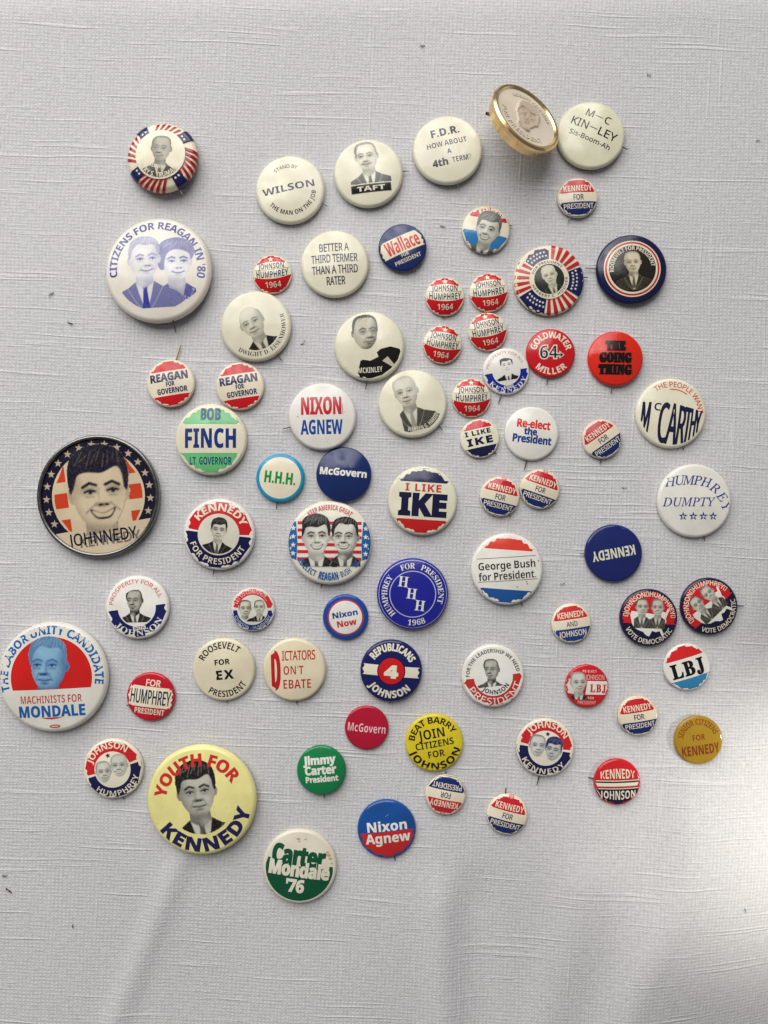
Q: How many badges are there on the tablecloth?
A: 72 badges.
